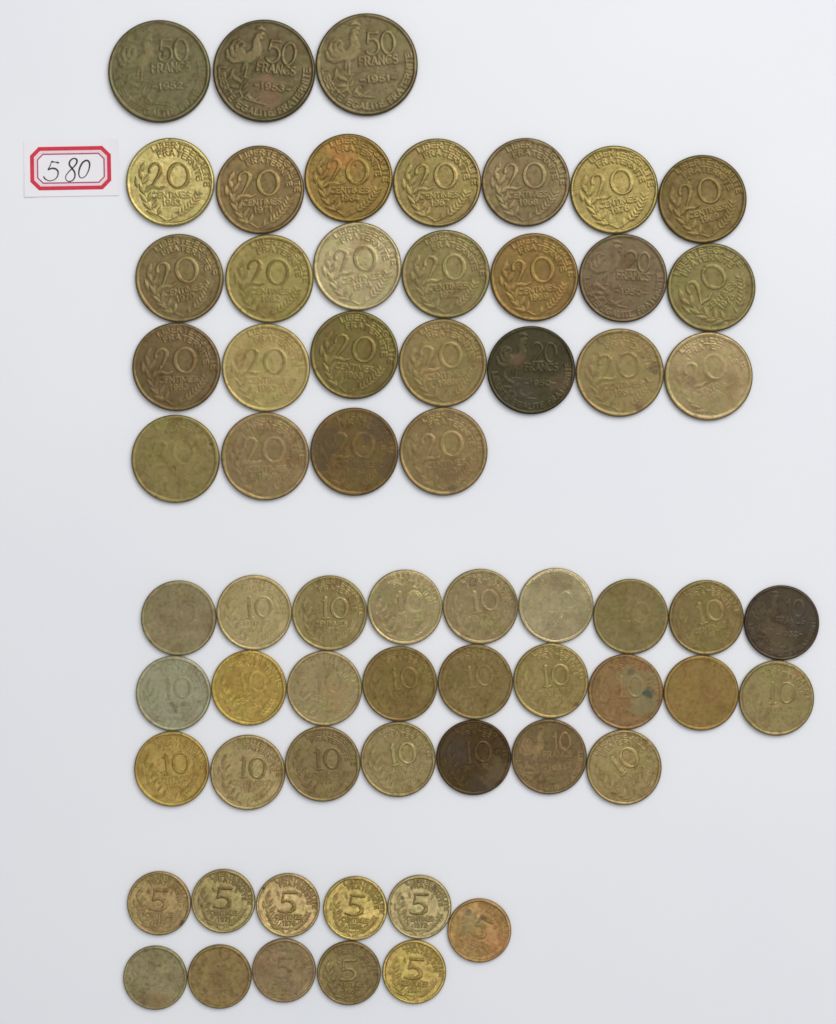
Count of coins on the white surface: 64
